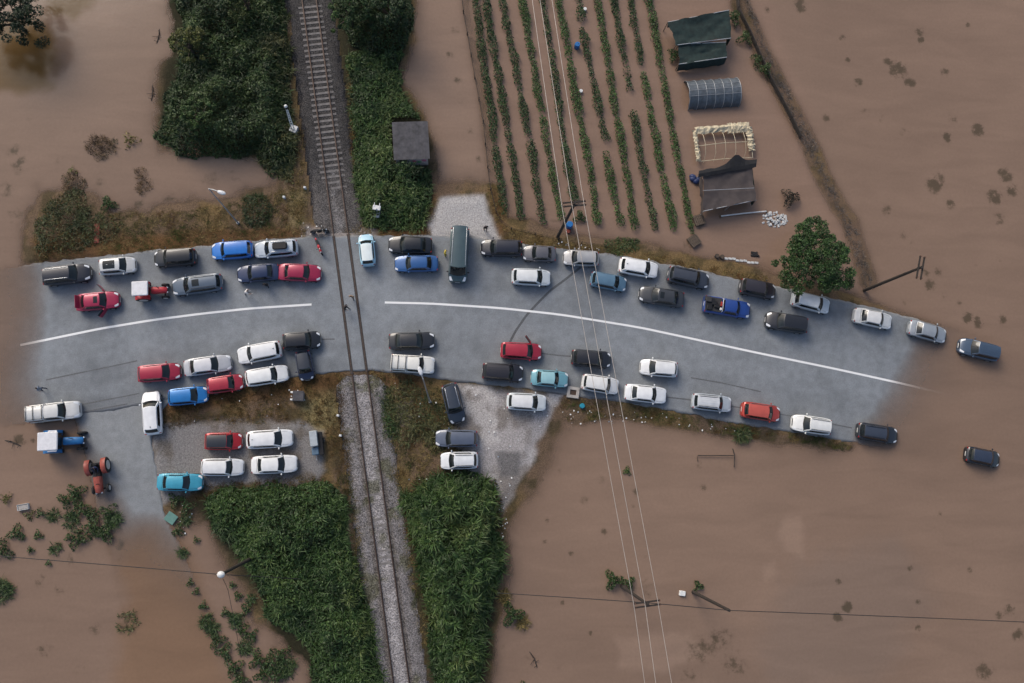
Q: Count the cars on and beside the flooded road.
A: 60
